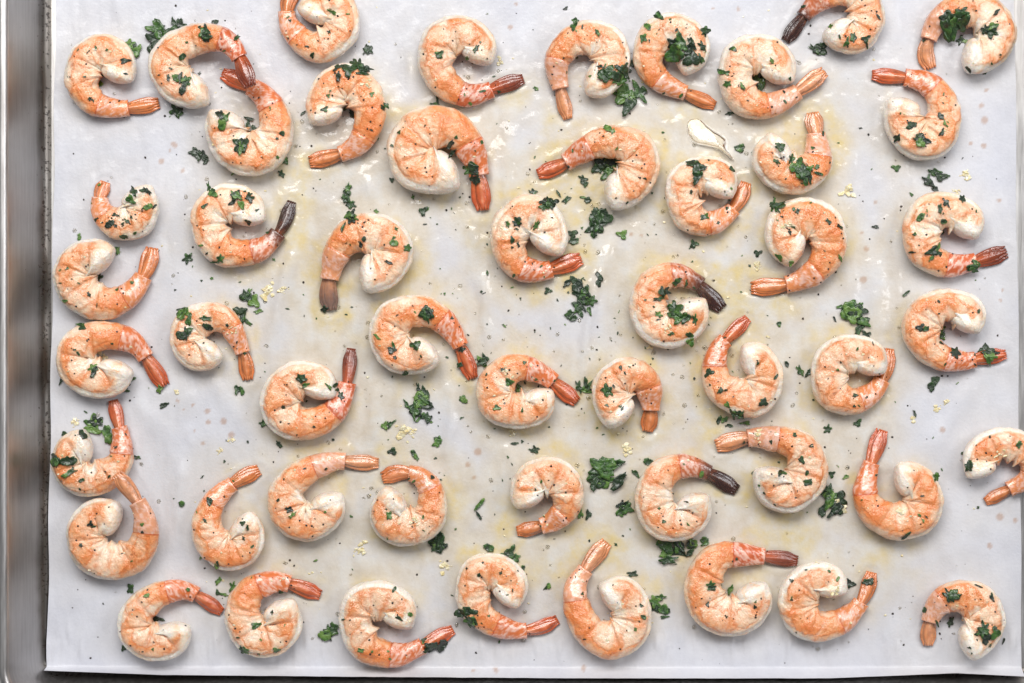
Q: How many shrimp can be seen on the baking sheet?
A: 51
